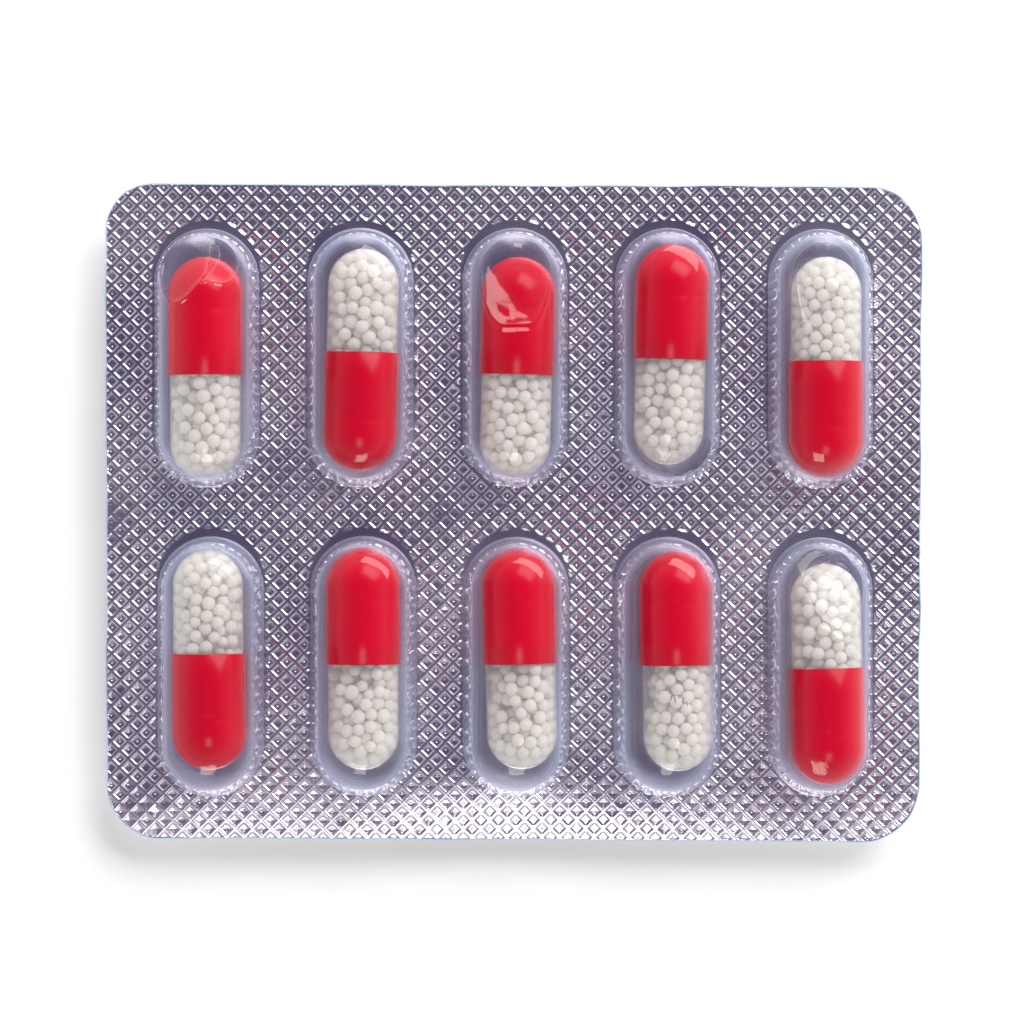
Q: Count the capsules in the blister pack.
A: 10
